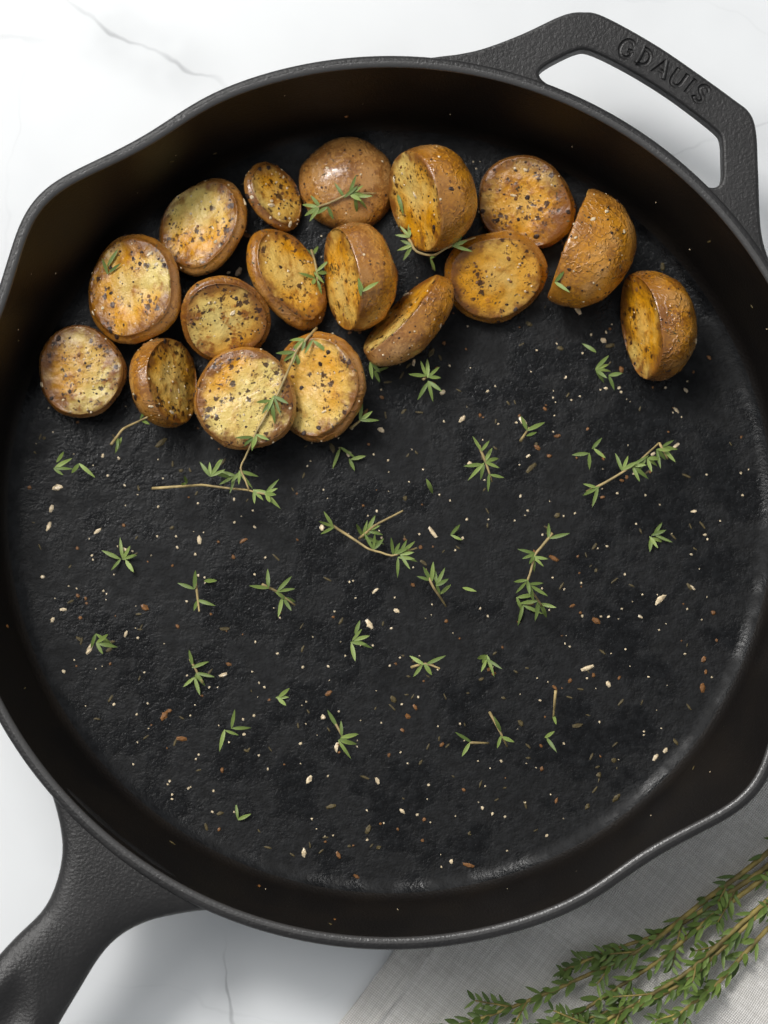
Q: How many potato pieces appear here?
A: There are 17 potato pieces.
